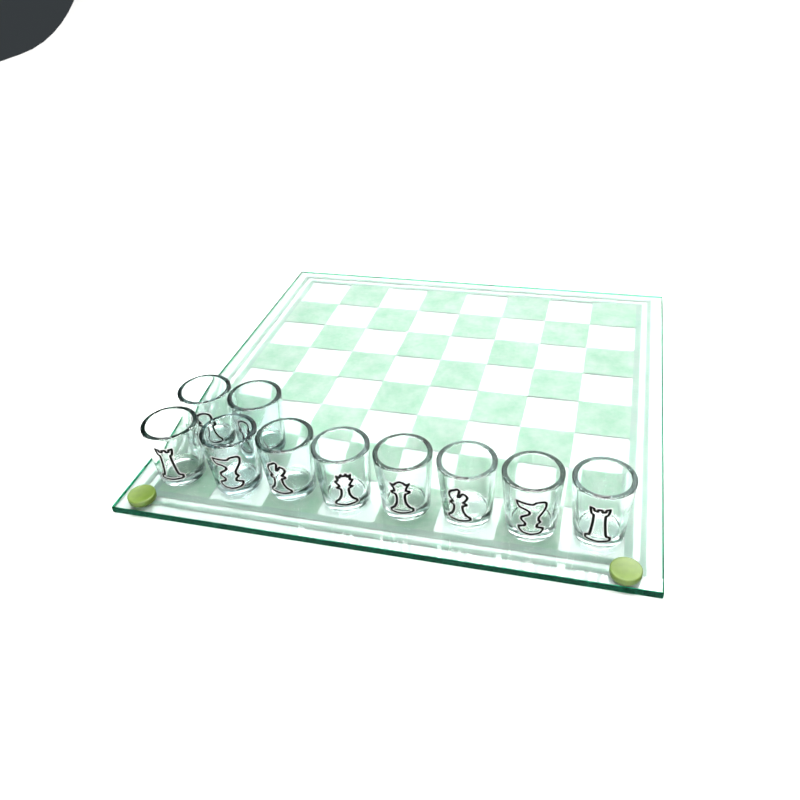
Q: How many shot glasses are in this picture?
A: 10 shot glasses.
